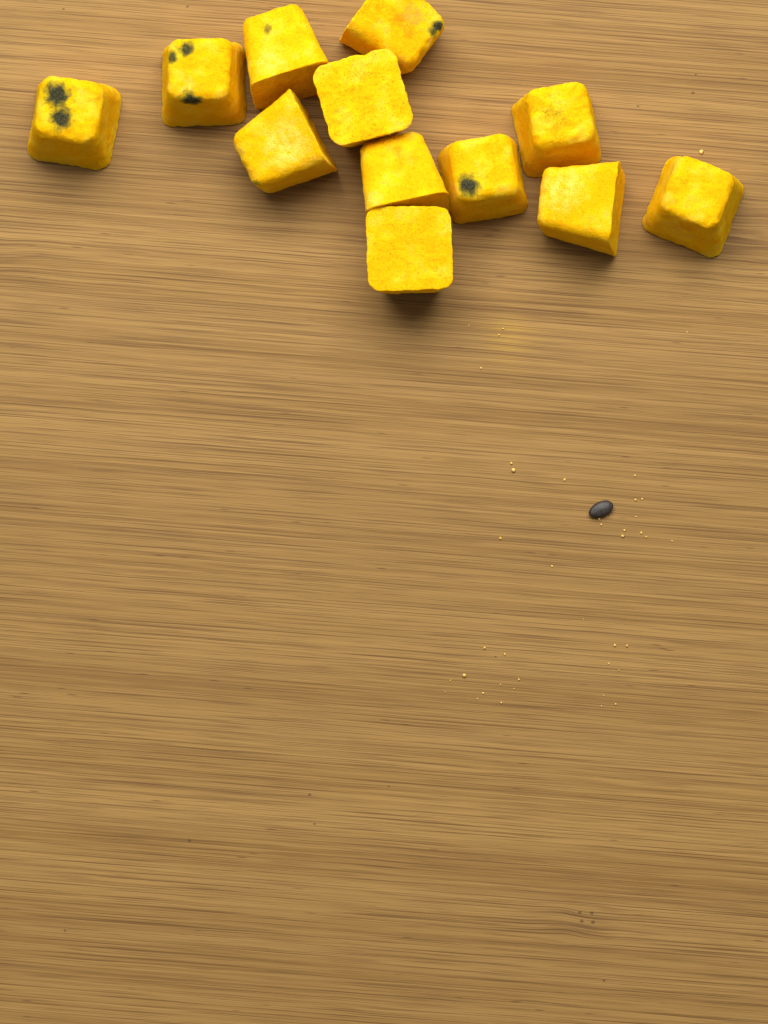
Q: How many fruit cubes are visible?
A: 12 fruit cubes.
